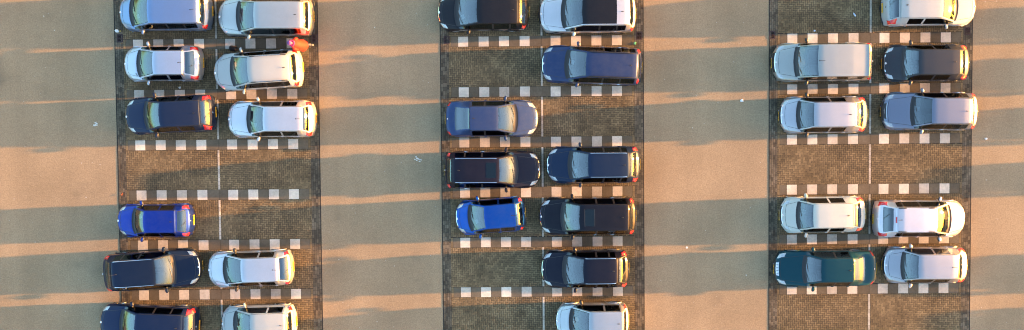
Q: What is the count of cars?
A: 30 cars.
